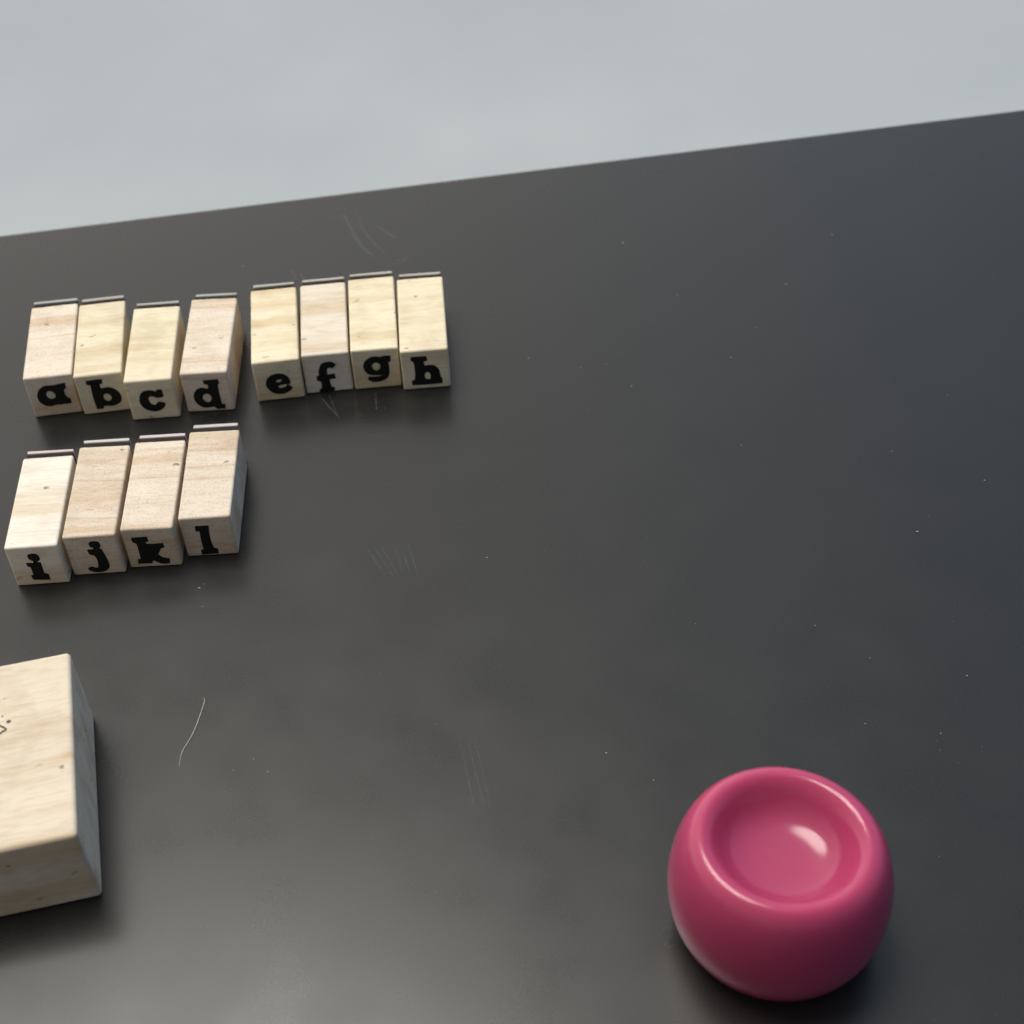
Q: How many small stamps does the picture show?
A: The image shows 12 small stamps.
